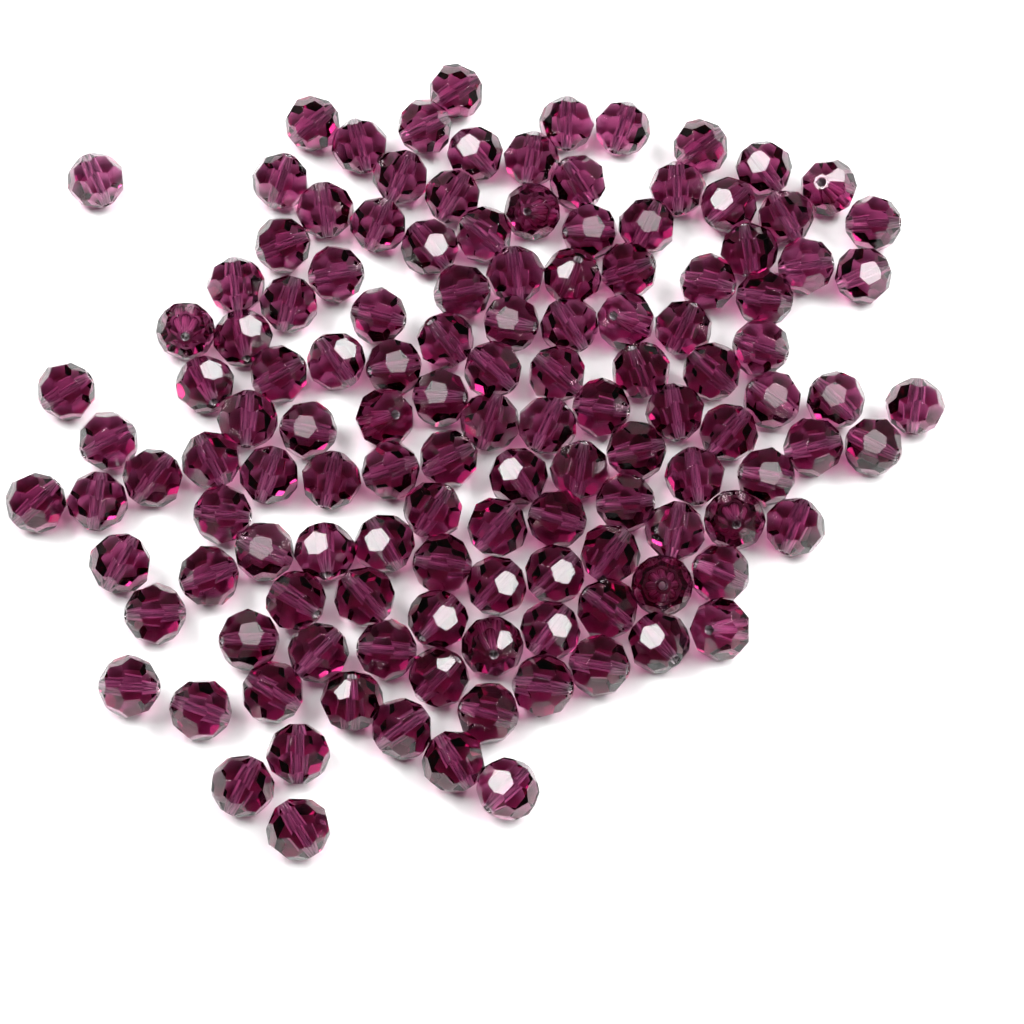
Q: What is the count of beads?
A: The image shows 131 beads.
